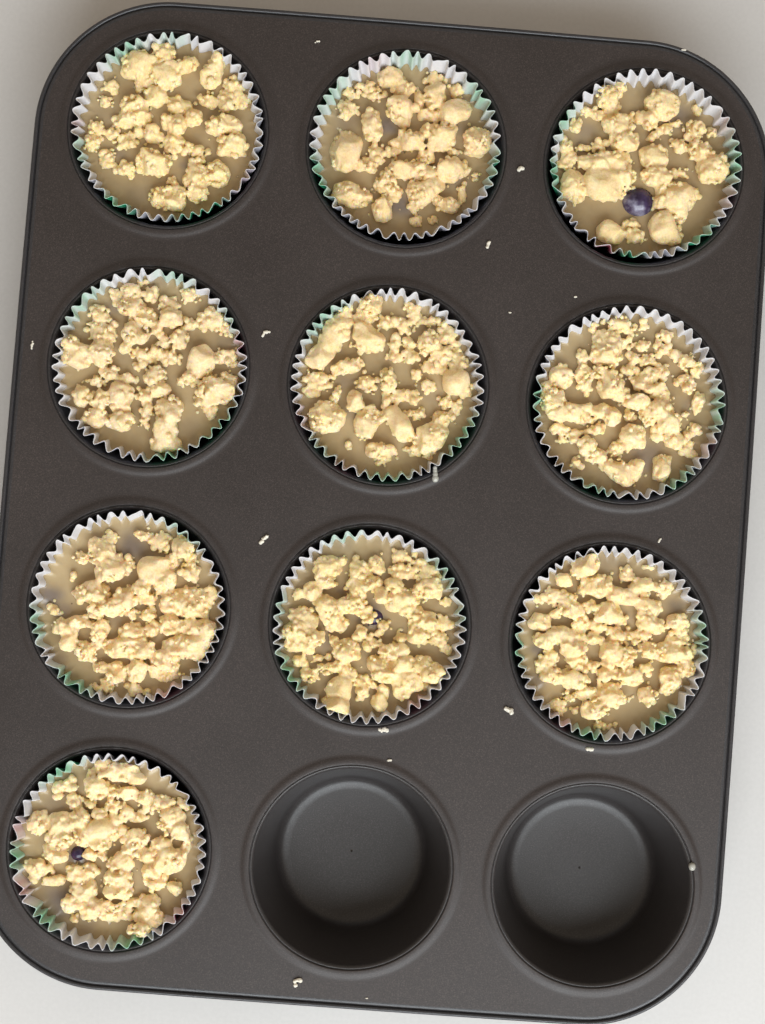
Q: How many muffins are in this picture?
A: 10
